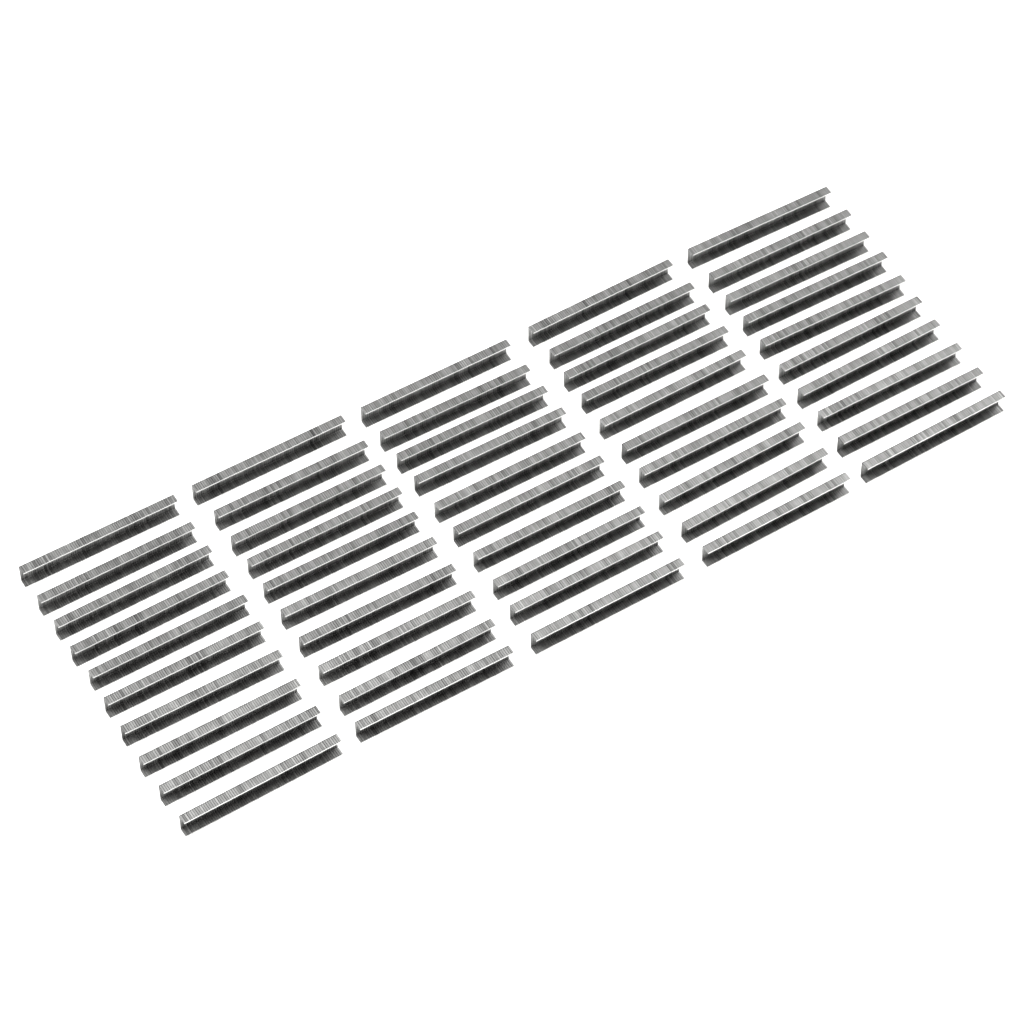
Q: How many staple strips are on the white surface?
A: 50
